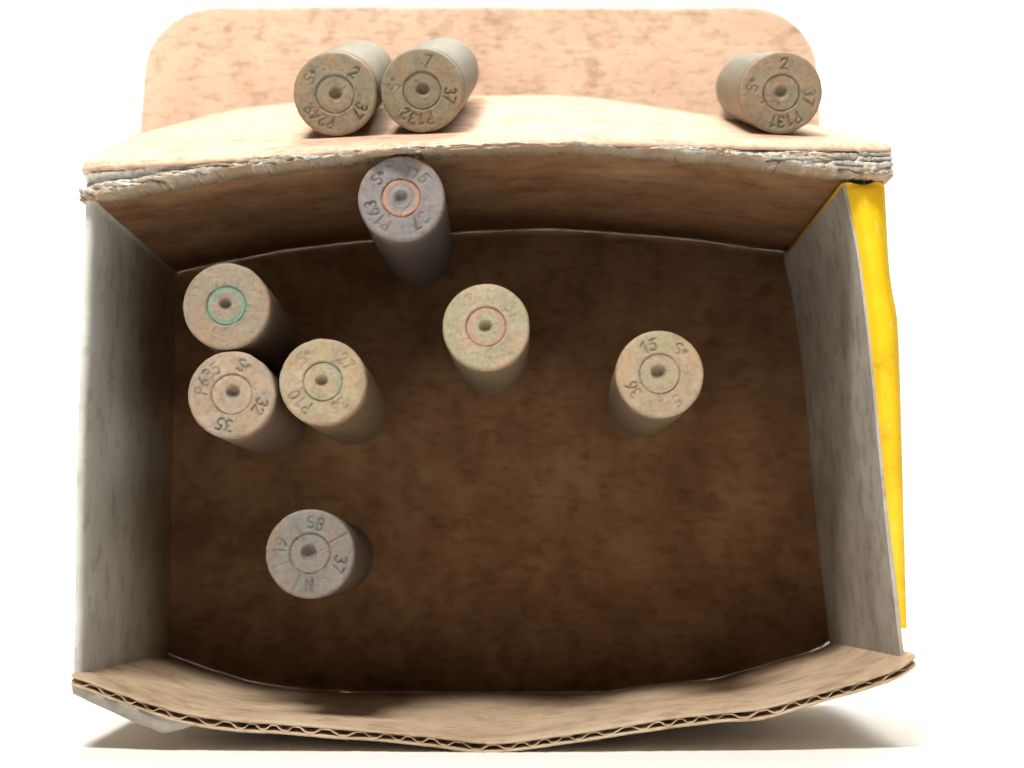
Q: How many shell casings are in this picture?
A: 10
